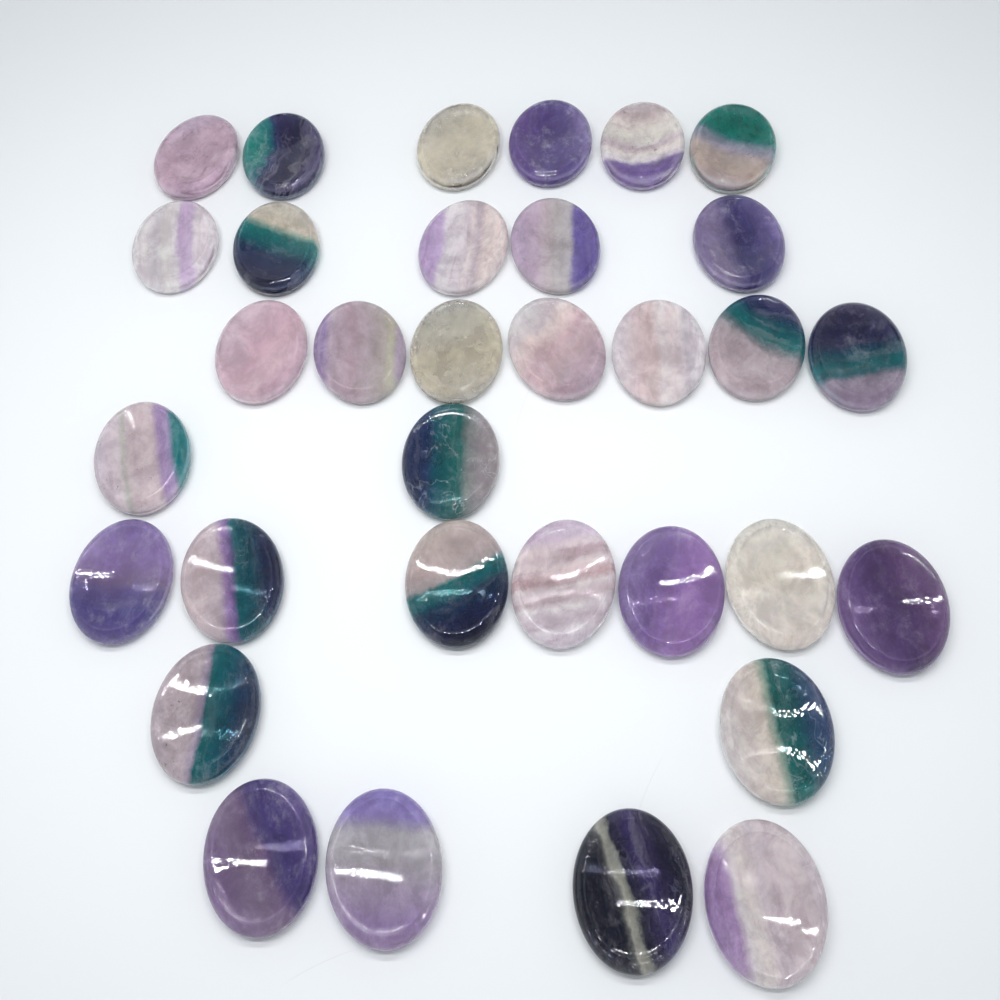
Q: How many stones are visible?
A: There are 33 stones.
